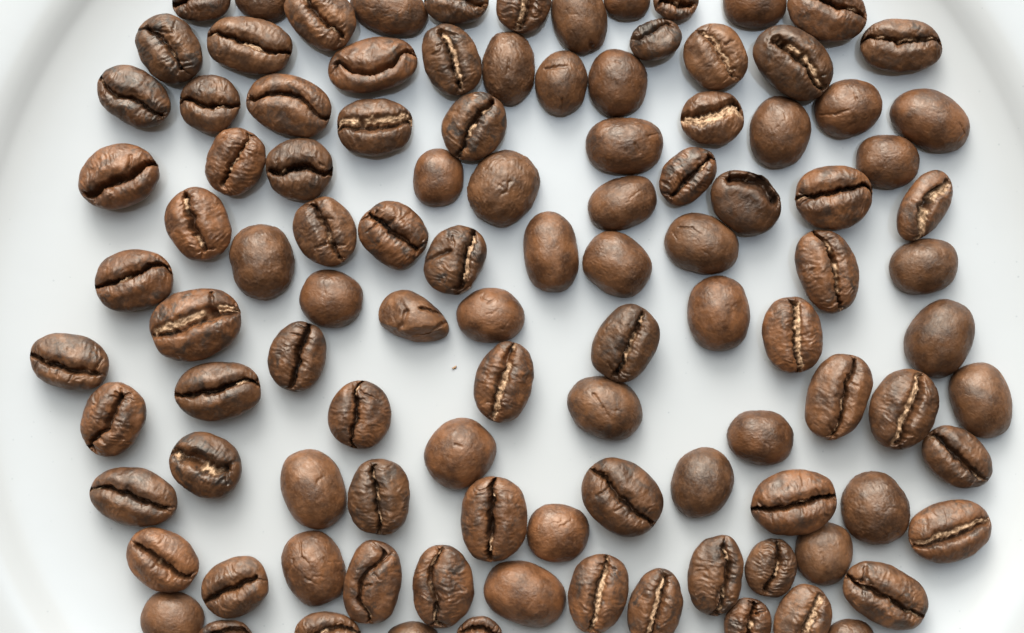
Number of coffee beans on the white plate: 106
